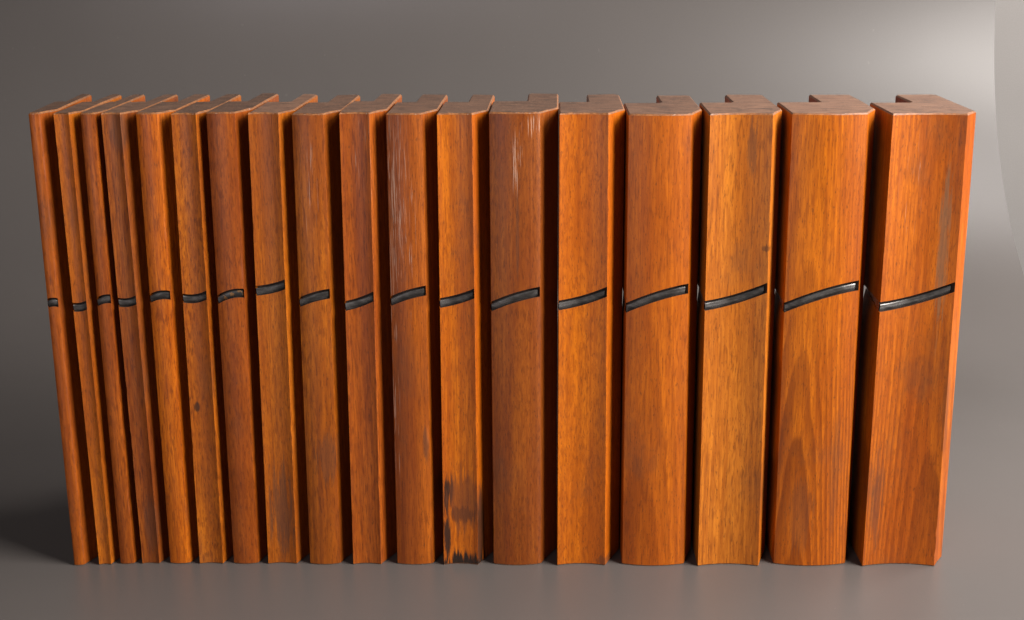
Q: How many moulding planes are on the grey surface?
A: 18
